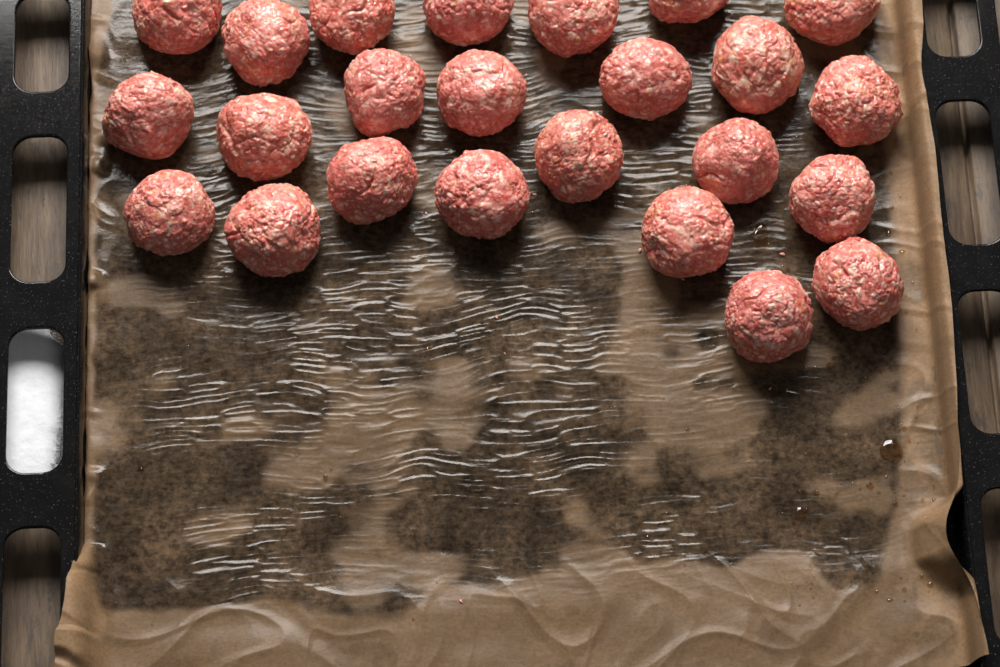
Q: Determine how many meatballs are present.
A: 24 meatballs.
